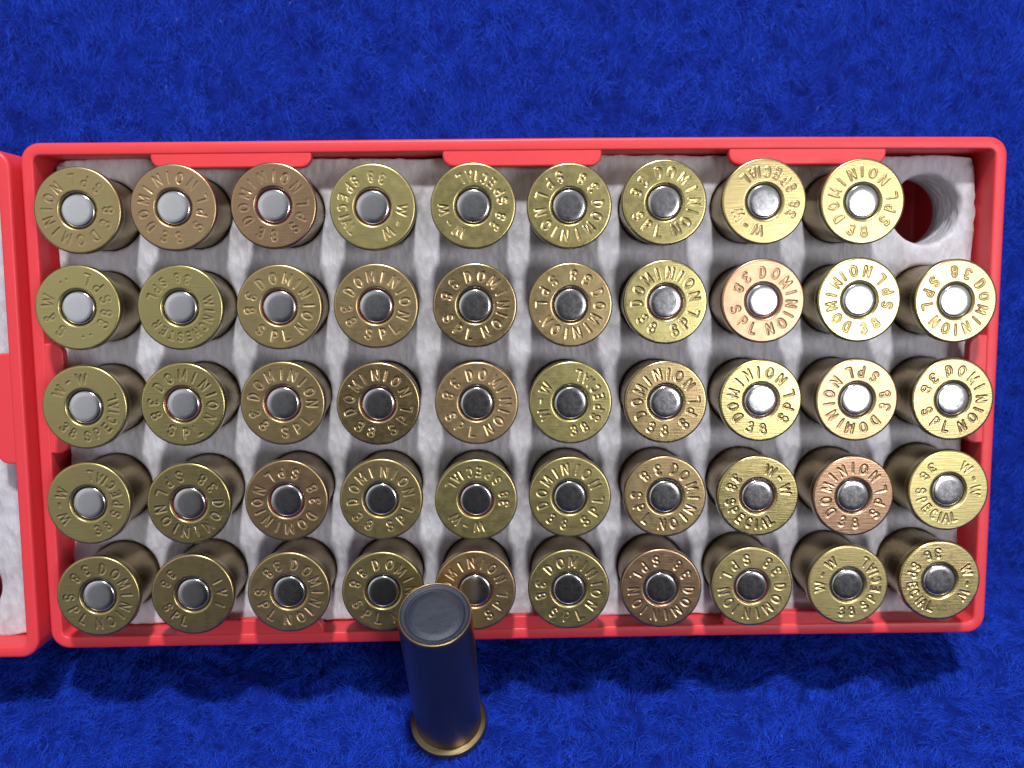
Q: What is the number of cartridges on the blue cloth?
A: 50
